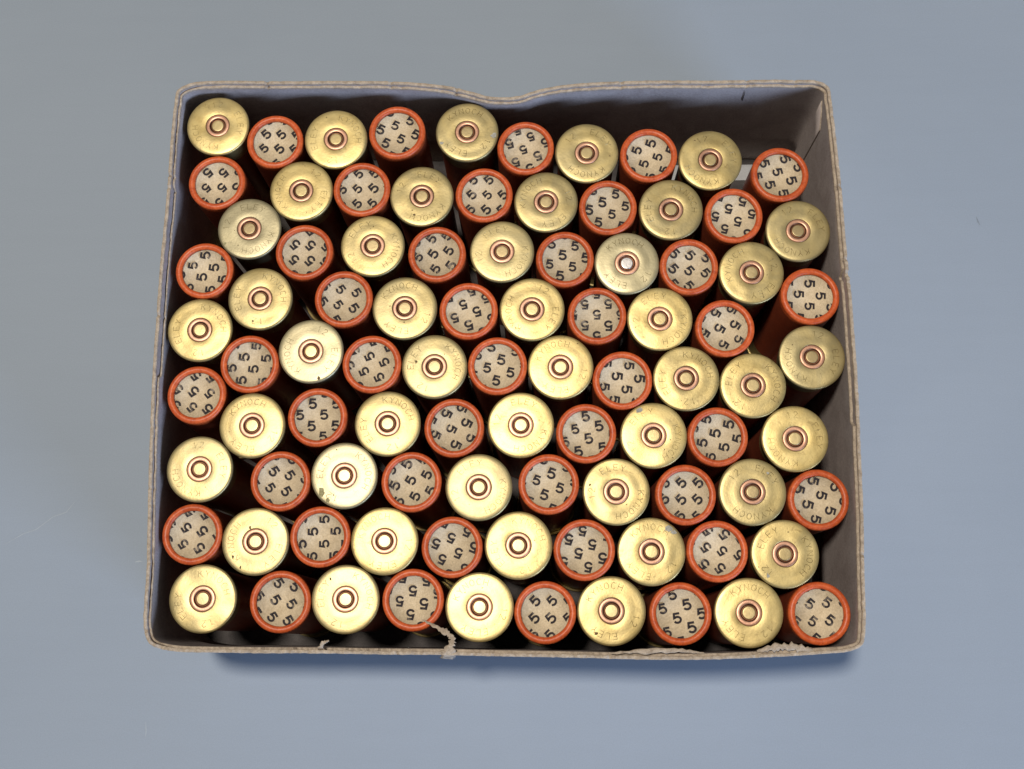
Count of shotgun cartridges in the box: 90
